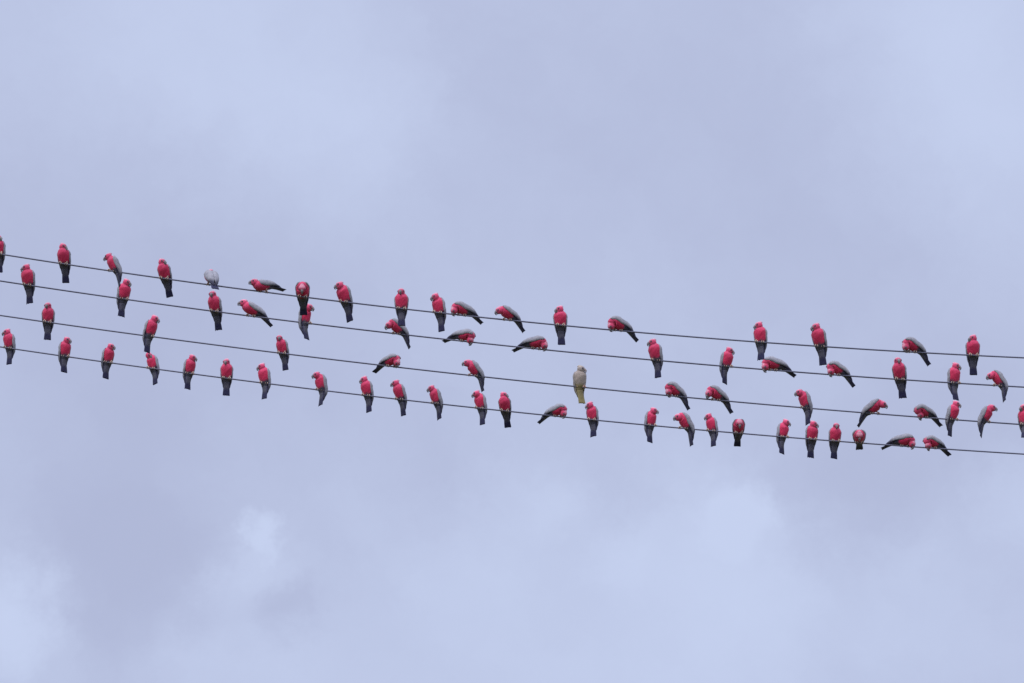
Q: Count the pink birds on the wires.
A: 71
